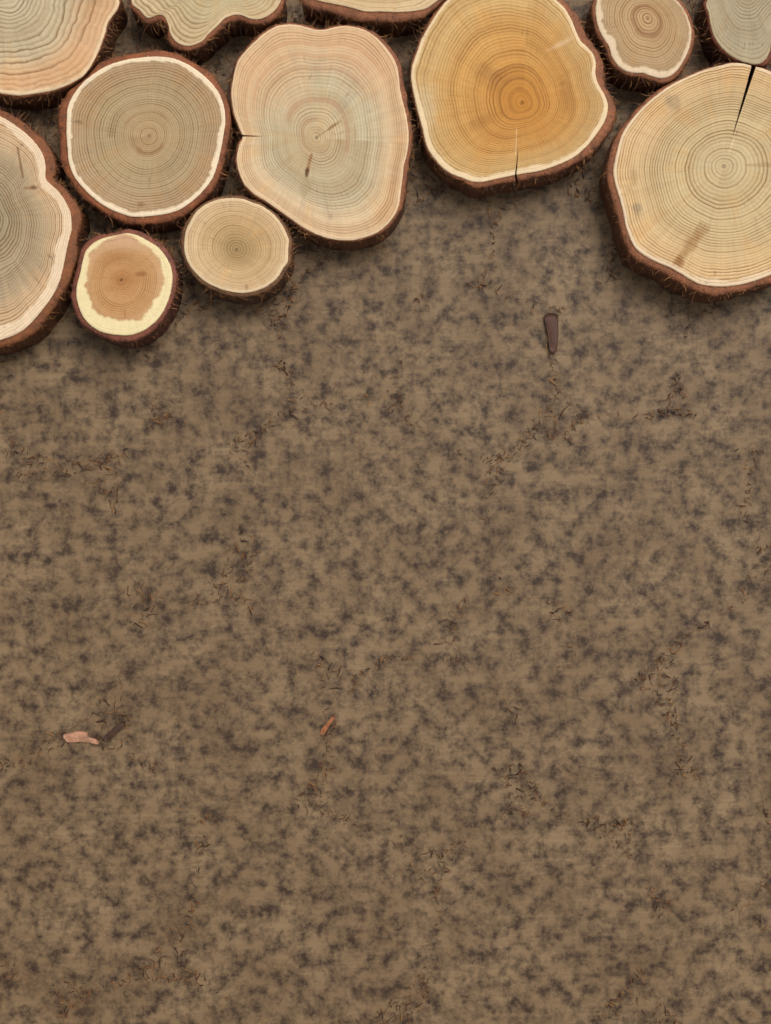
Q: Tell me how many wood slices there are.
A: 12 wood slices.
